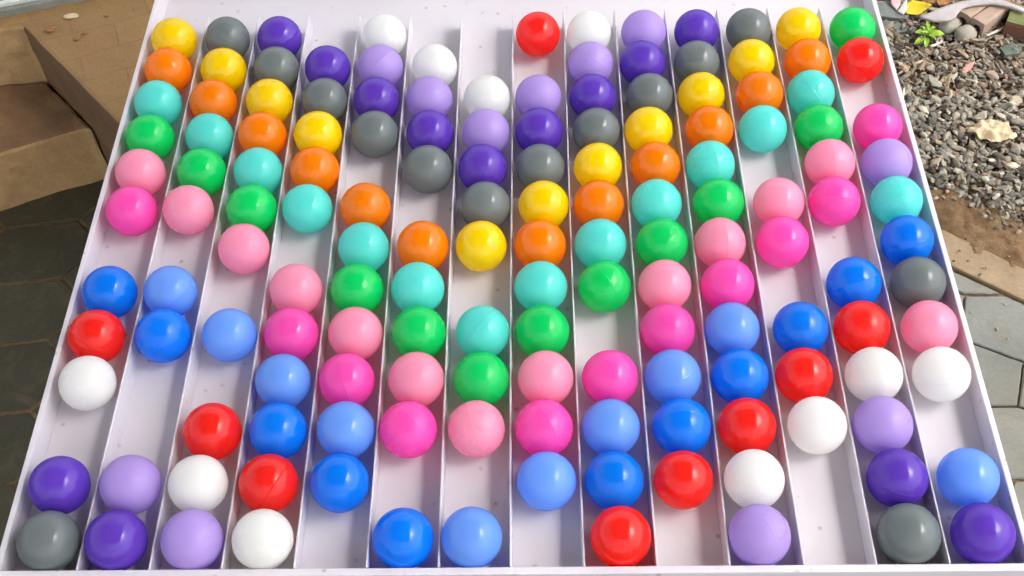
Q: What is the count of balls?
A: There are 153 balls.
